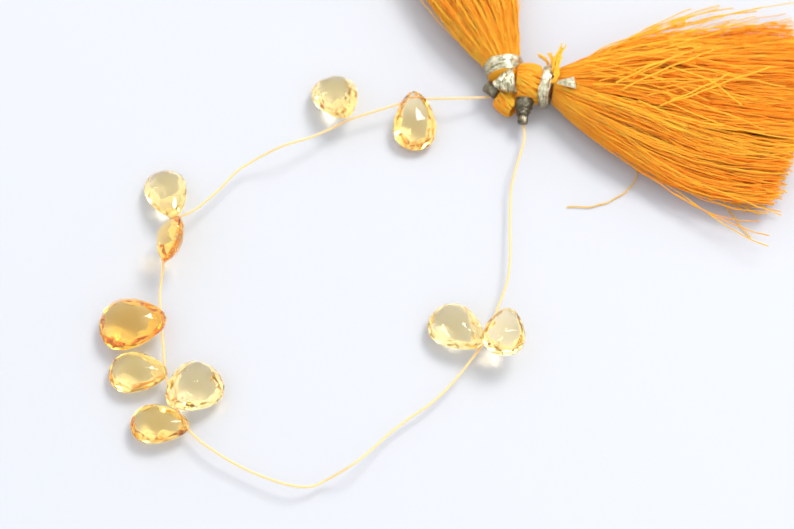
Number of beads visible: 10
